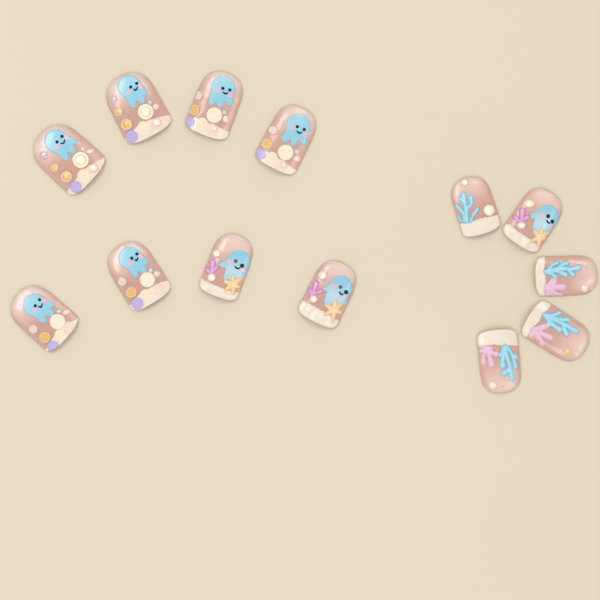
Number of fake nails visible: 13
